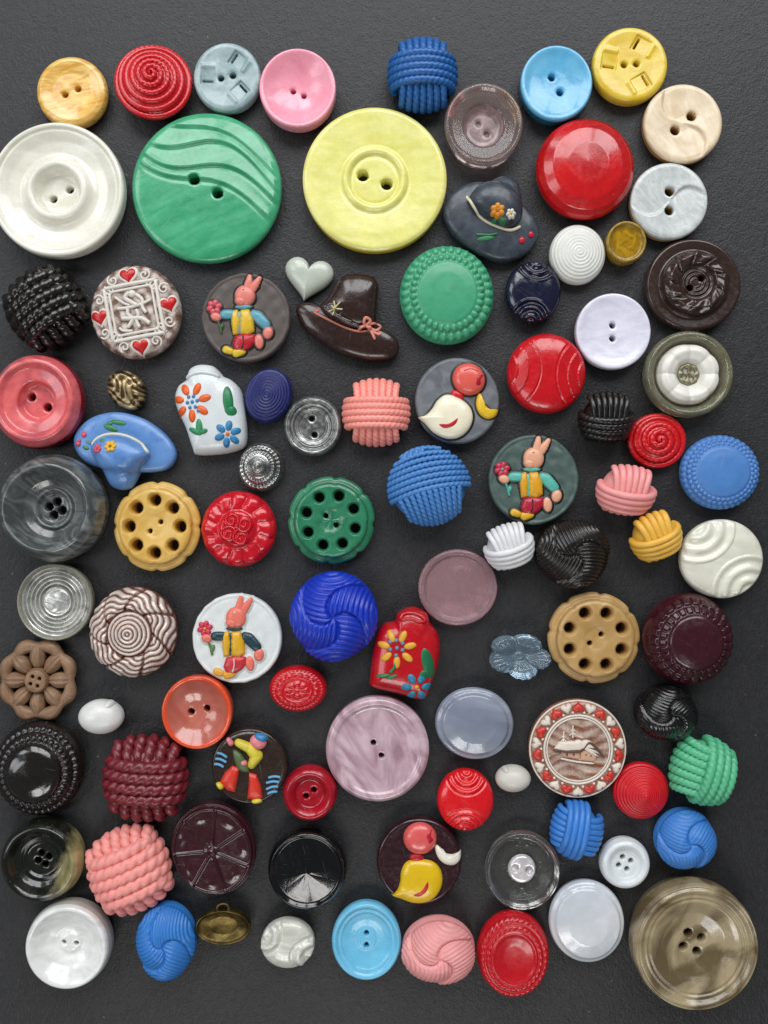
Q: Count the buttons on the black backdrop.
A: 94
